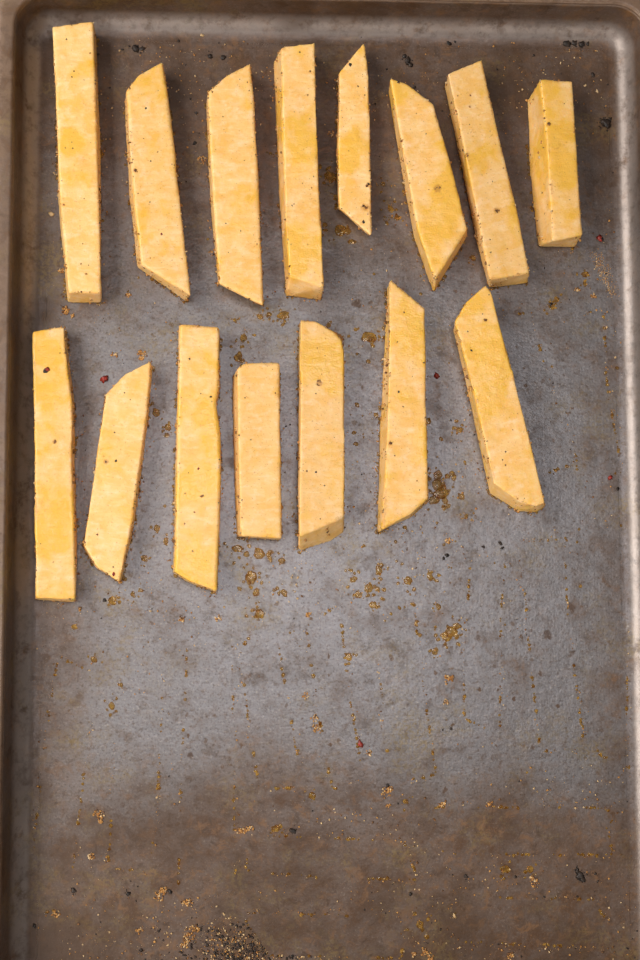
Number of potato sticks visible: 15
